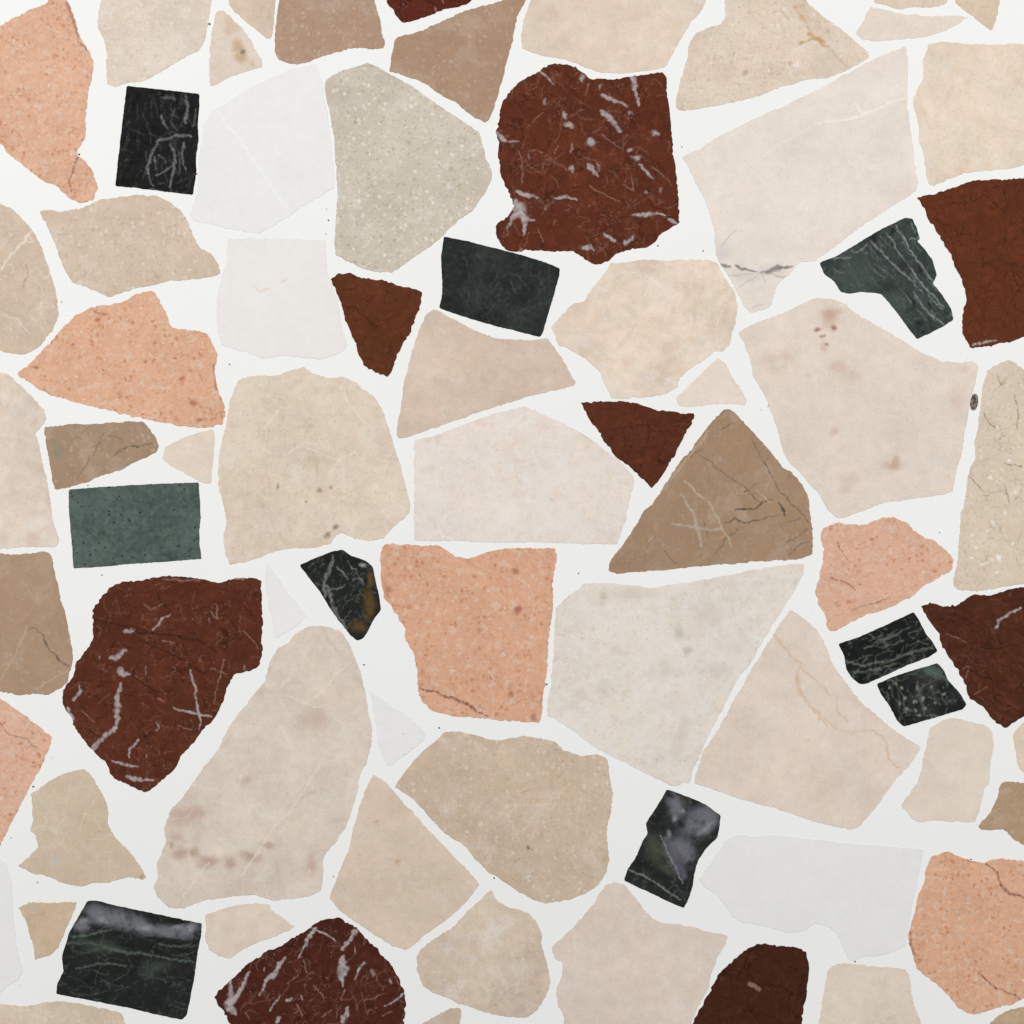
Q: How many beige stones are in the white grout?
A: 44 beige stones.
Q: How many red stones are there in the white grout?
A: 9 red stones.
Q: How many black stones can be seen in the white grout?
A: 9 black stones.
